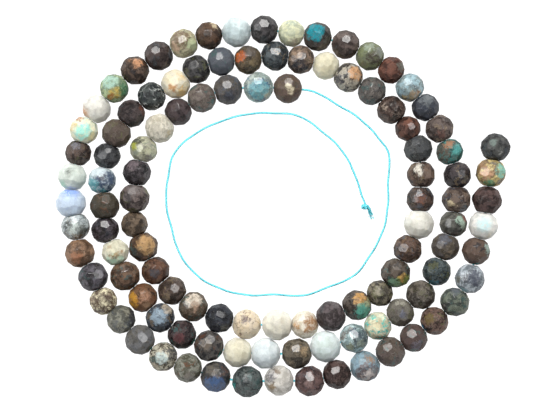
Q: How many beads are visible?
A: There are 109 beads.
